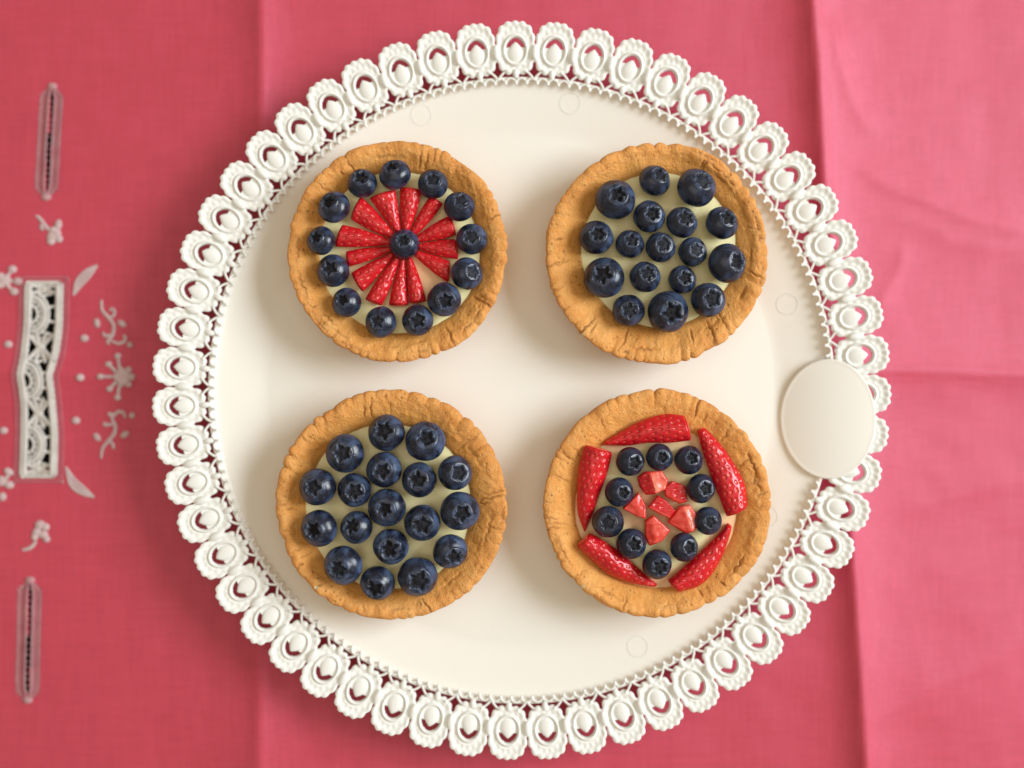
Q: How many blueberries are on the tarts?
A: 59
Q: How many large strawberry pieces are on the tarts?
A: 5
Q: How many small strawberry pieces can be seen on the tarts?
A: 19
